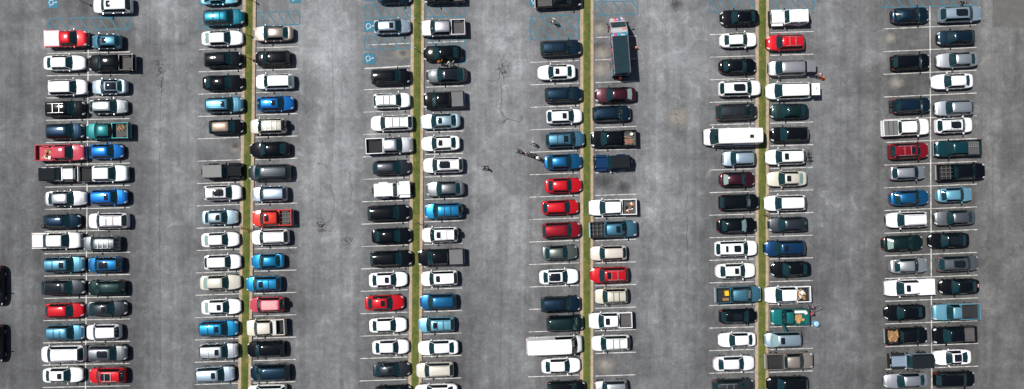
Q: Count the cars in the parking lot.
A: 168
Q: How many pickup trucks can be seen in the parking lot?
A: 29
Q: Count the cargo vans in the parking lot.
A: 2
